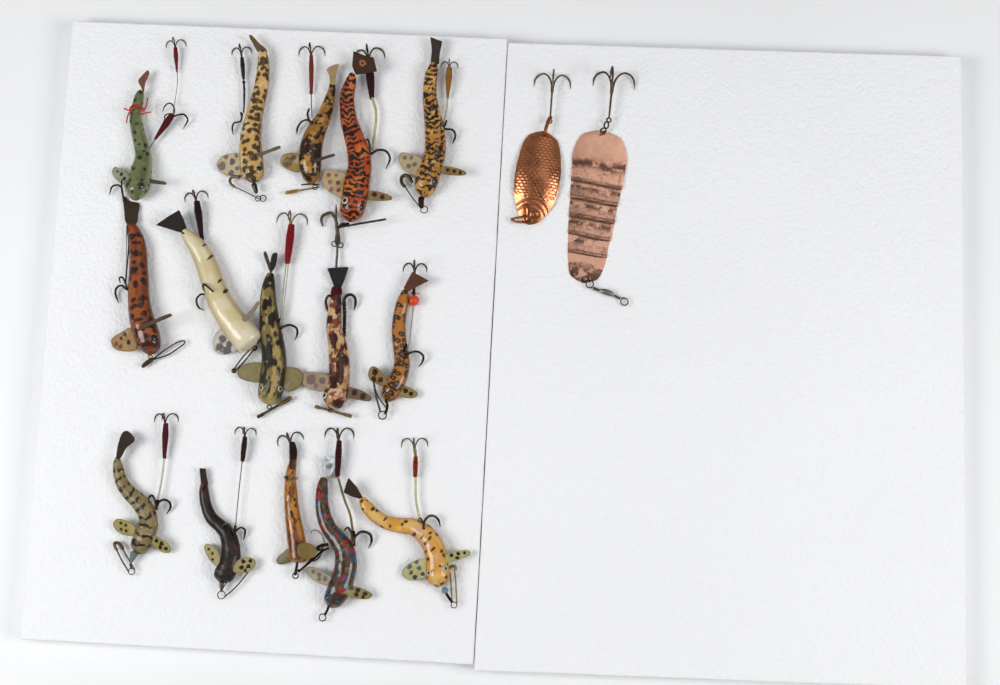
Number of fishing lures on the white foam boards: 17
